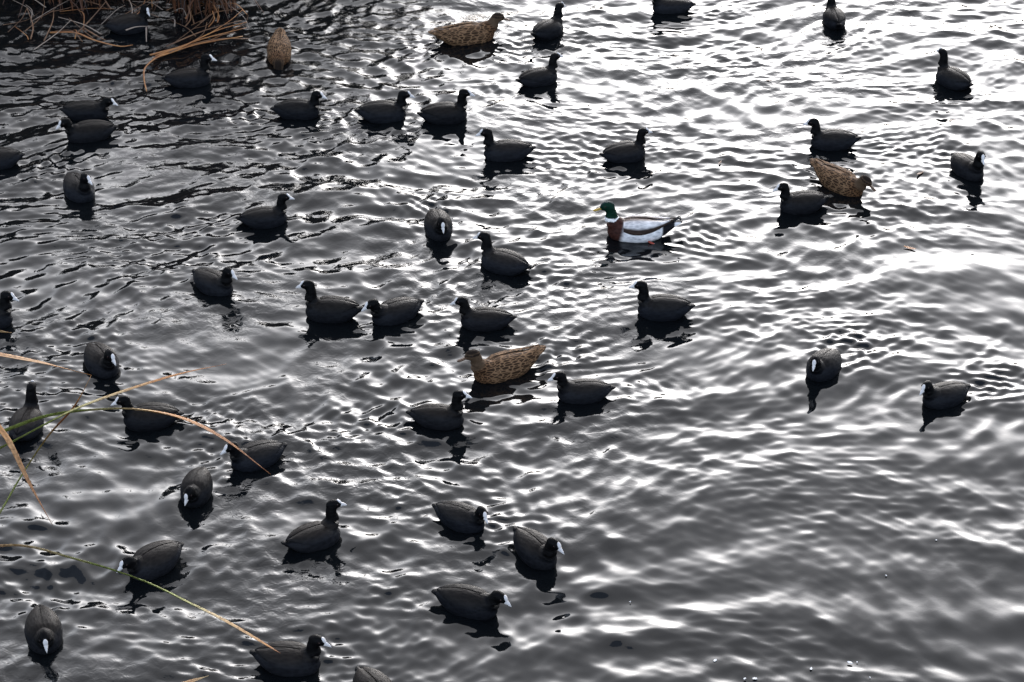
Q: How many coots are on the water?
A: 45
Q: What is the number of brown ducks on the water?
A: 4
